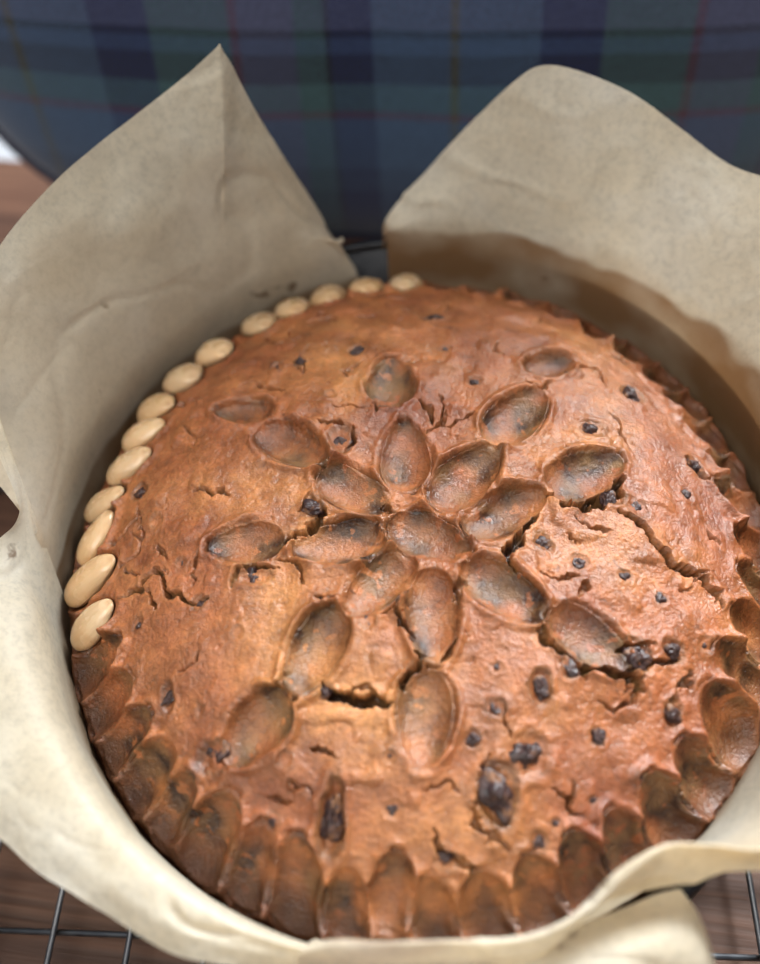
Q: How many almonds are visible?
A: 14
